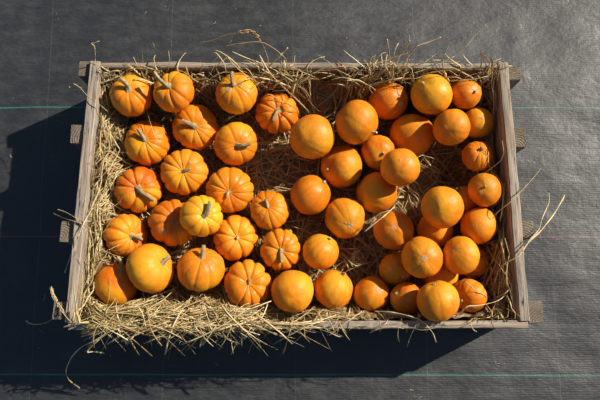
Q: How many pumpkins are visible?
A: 53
